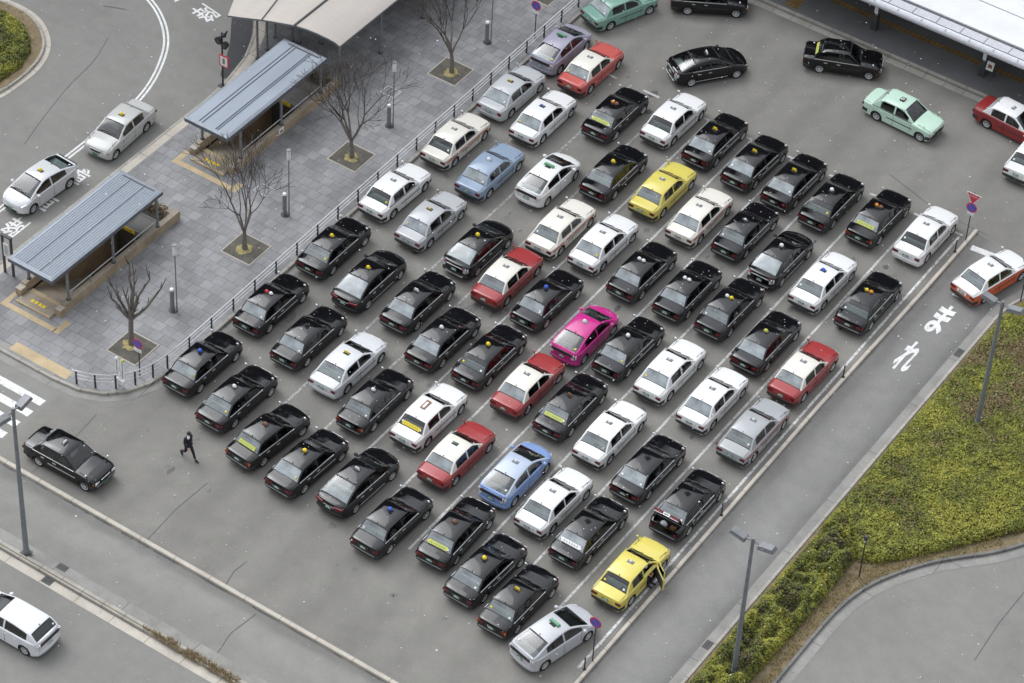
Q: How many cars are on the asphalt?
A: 81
